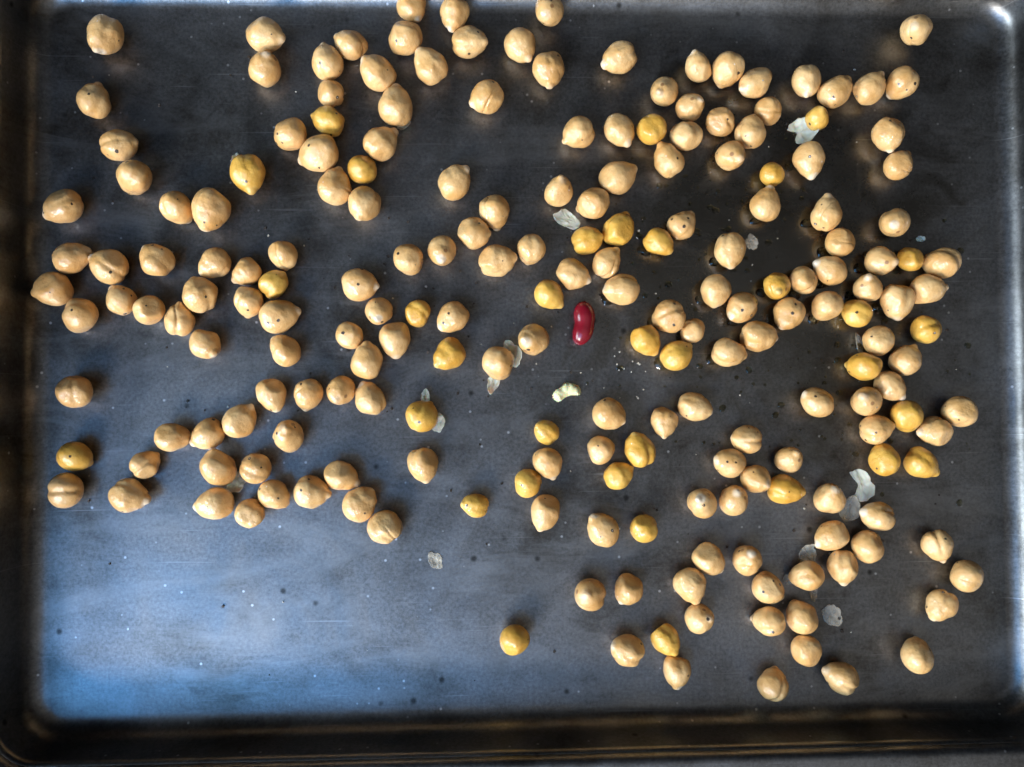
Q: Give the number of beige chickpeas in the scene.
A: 175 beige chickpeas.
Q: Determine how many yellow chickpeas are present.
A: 34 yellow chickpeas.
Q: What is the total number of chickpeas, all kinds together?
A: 209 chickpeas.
